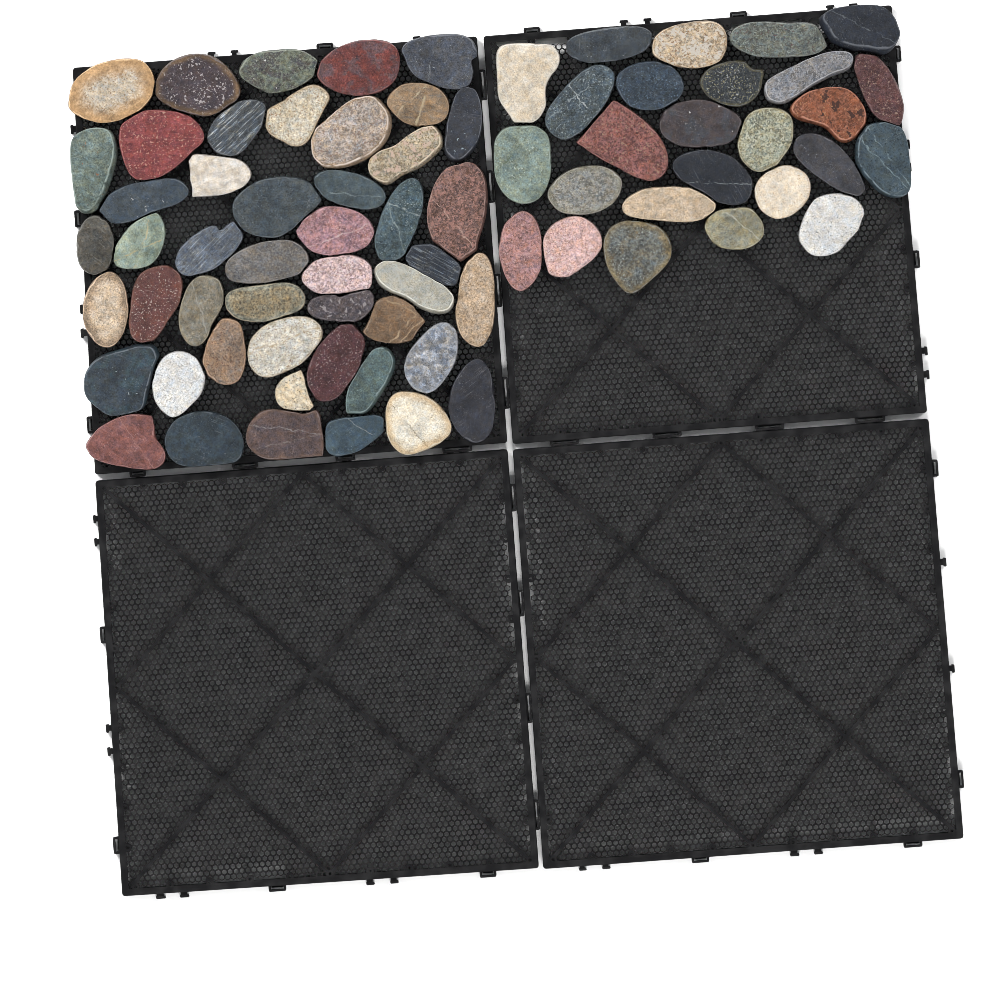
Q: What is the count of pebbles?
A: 74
